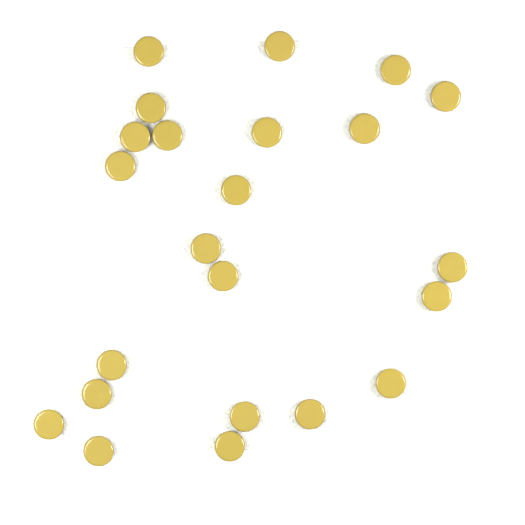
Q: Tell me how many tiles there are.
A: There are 23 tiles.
